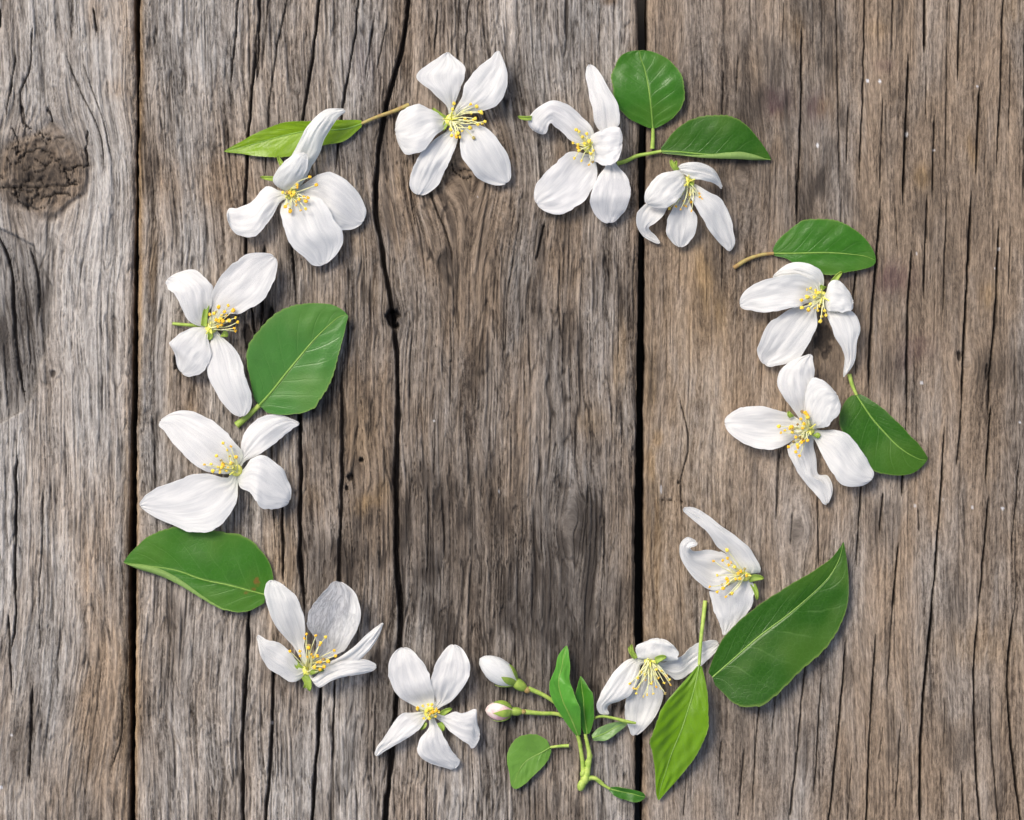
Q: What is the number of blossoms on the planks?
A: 12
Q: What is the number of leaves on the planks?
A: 14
